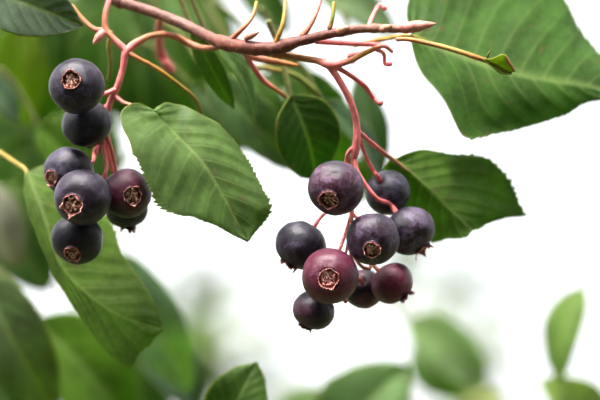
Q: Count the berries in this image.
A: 16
